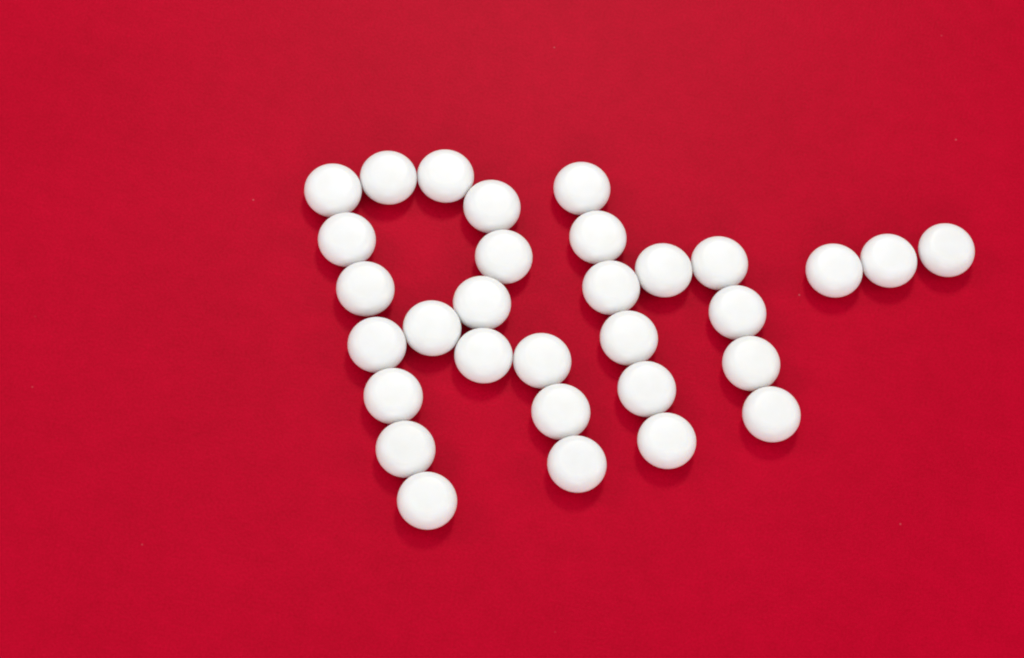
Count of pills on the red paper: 31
